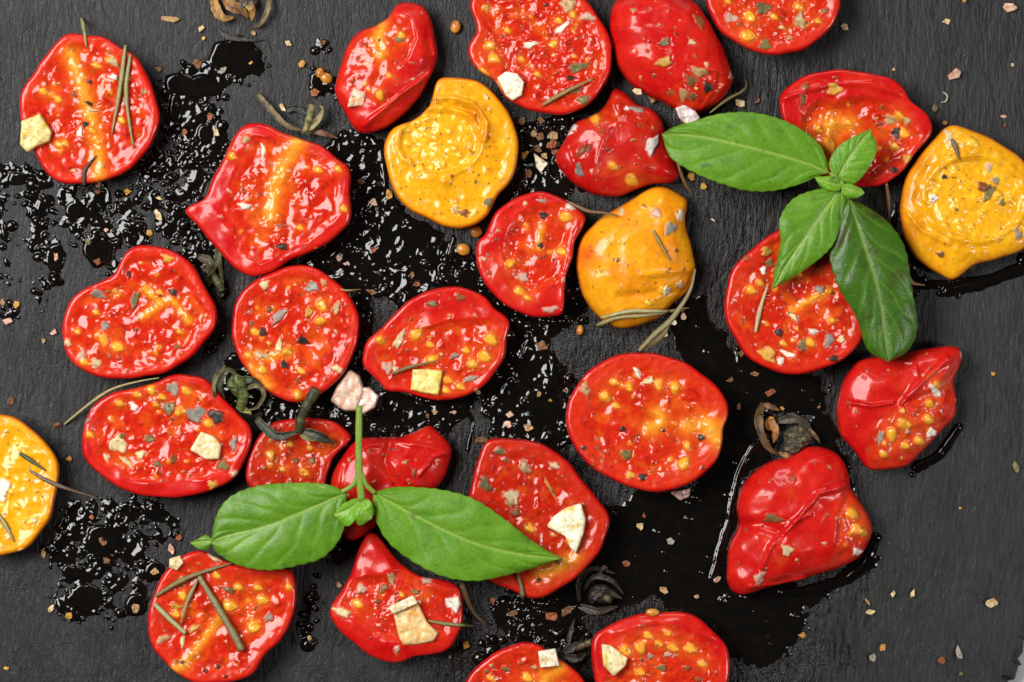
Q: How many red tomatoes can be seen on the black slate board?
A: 24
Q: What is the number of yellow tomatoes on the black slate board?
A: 4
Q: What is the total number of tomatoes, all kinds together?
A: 28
